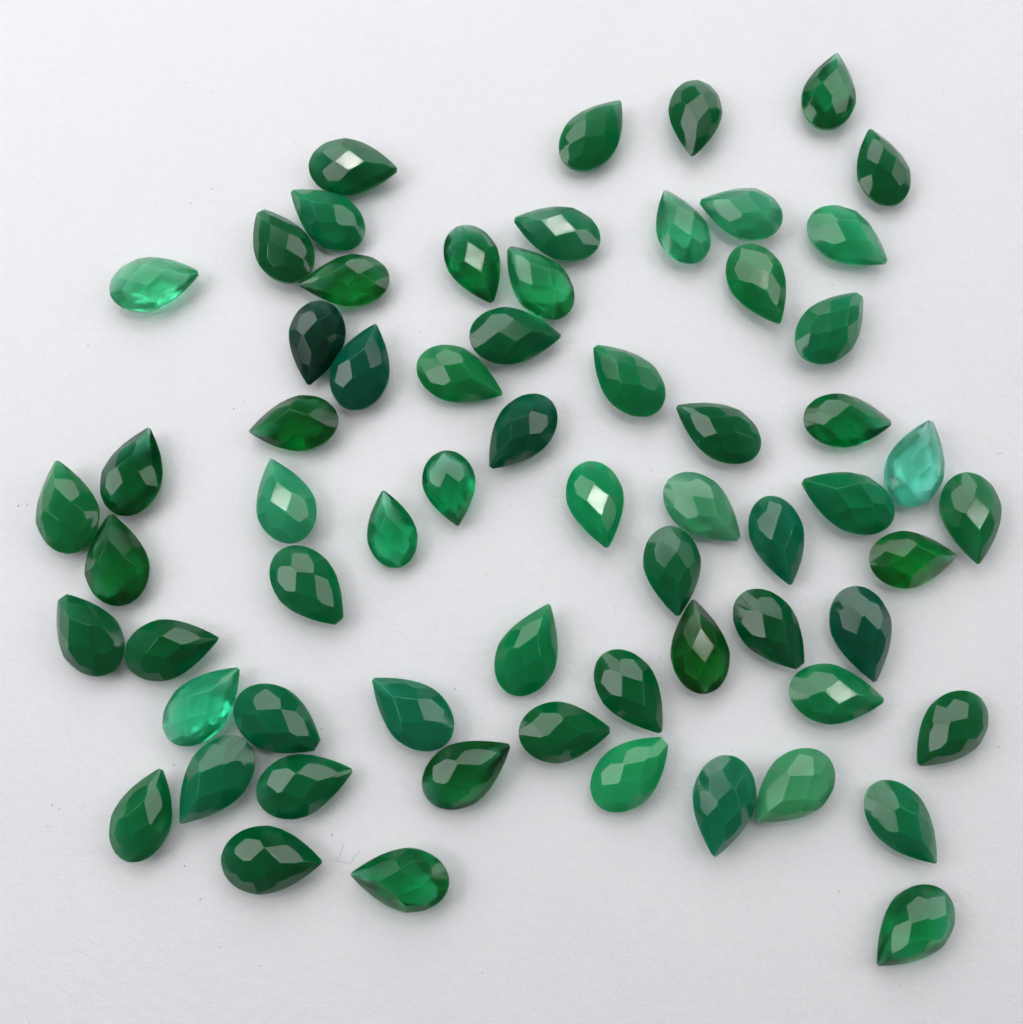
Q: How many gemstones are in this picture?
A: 65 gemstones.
